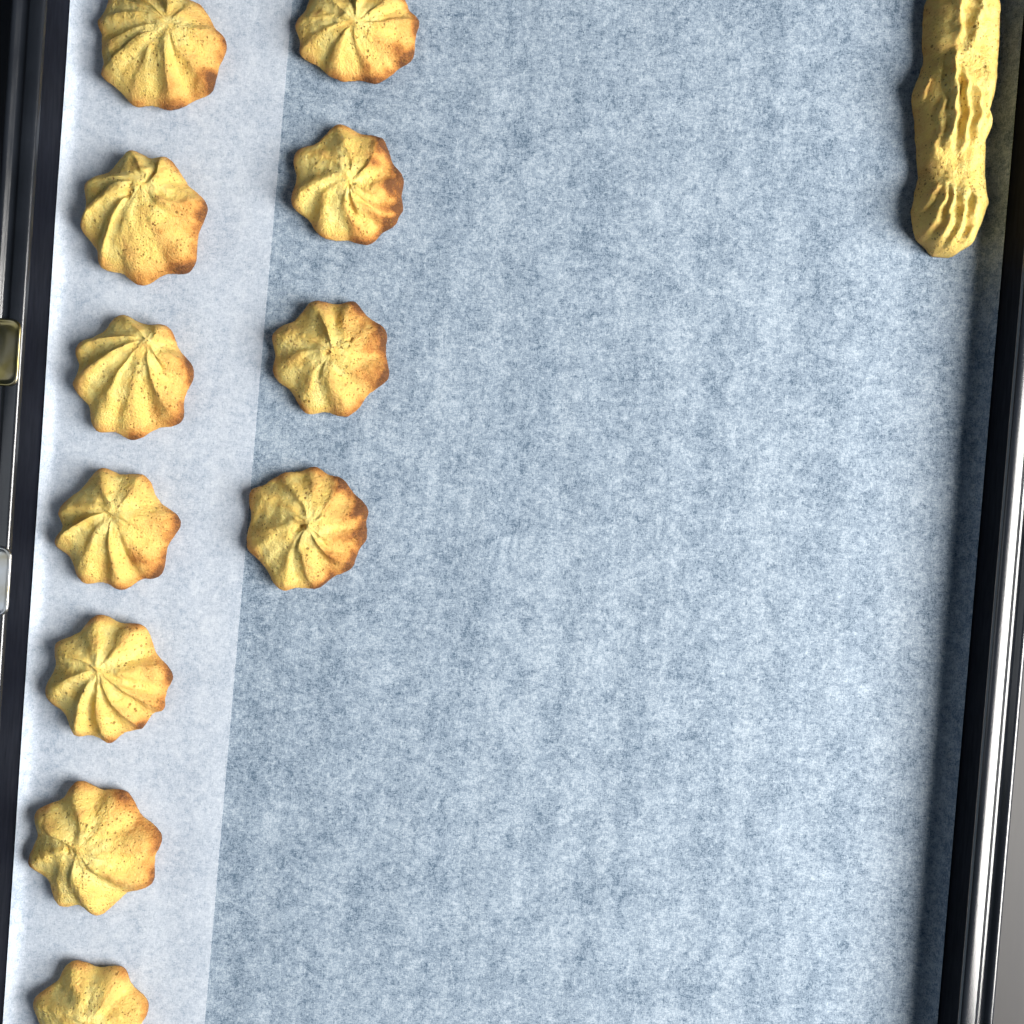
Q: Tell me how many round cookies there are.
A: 11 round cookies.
